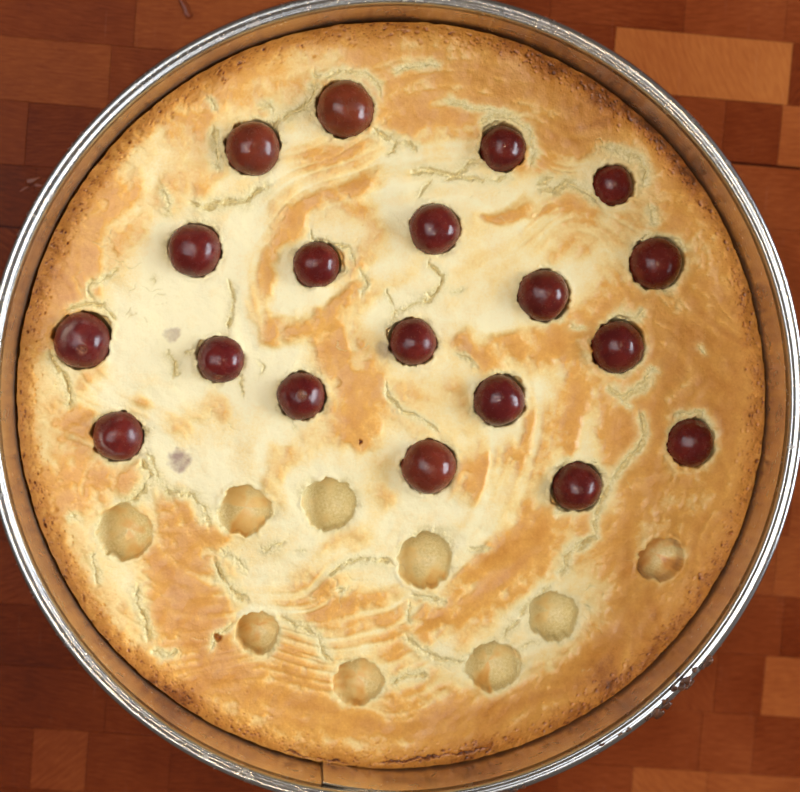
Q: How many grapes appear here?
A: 19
